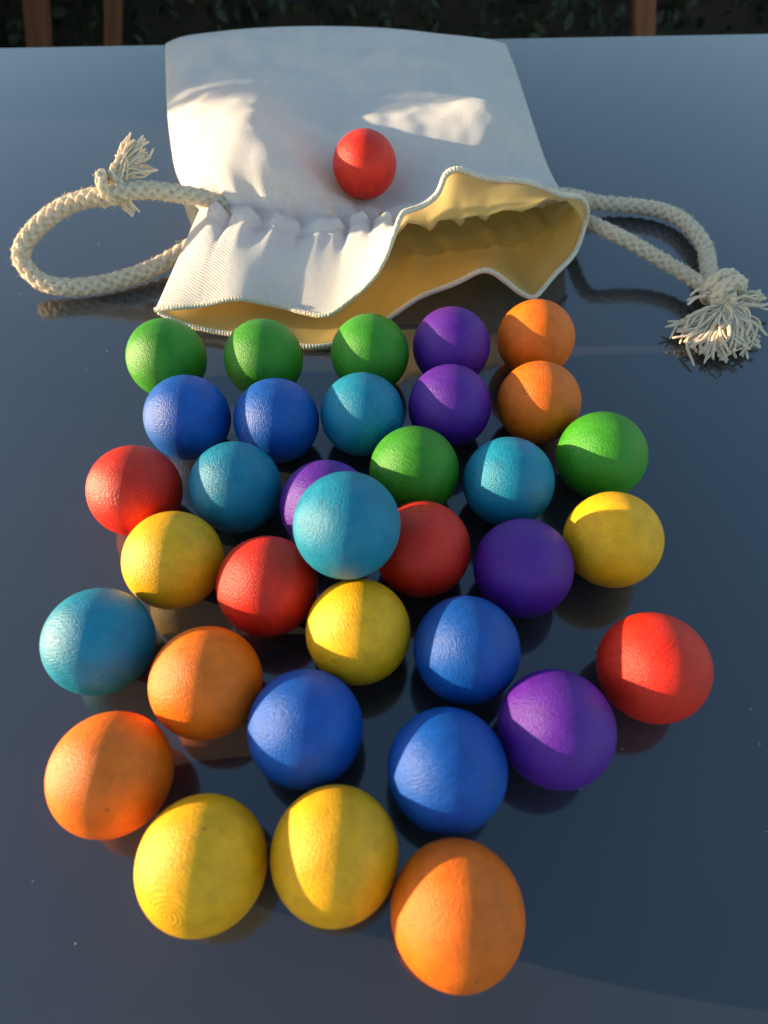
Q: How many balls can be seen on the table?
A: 35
